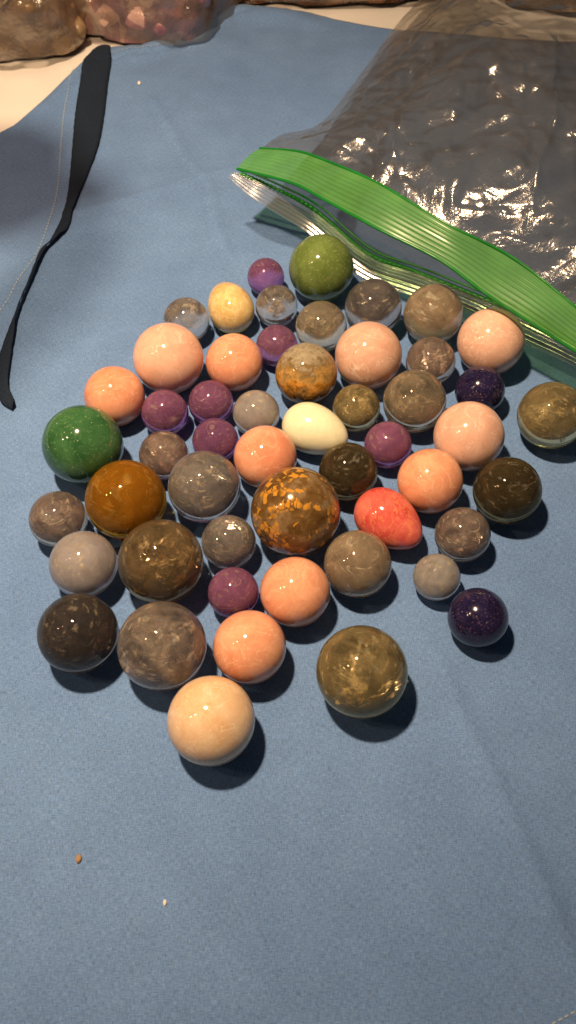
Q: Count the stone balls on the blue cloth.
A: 49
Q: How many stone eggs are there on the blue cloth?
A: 3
